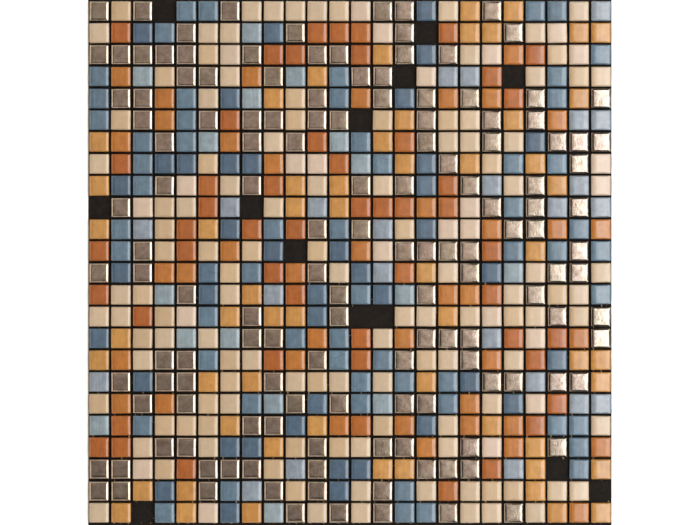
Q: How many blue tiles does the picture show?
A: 137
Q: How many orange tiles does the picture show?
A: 148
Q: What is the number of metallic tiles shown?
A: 140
